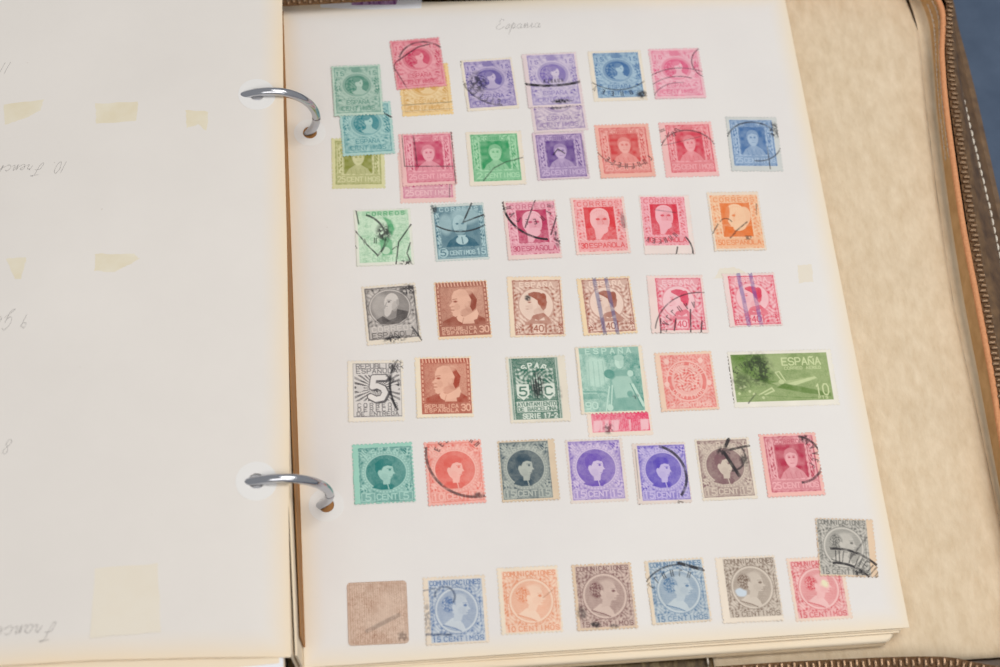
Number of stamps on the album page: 51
